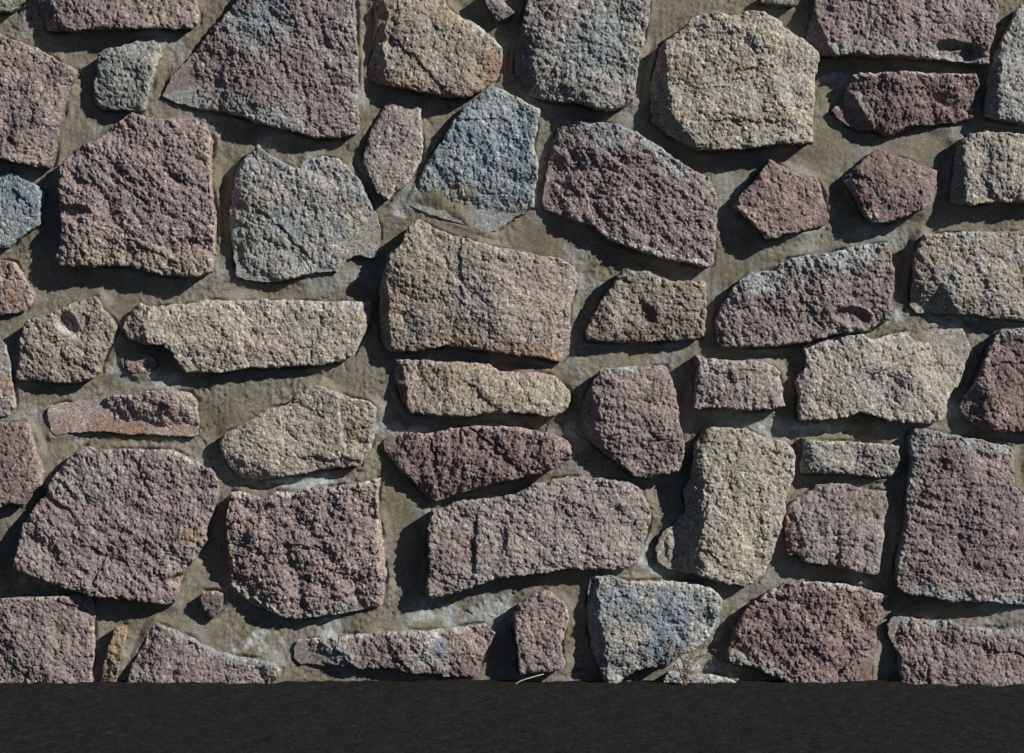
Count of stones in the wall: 57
